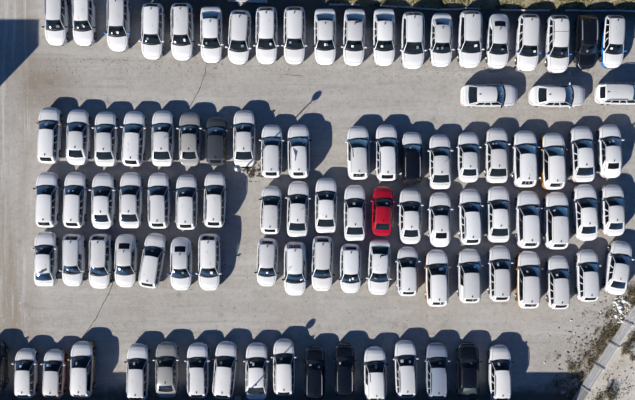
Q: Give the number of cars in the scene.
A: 100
